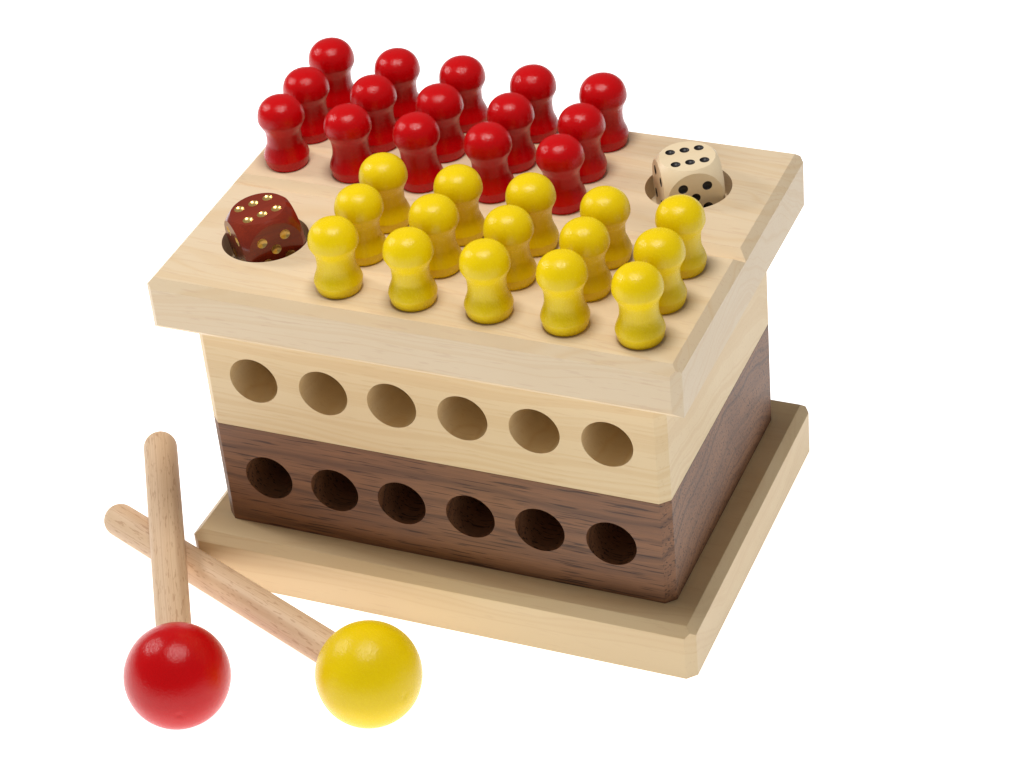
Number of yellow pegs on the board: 15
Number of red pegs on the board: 15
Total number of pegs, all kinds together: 30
